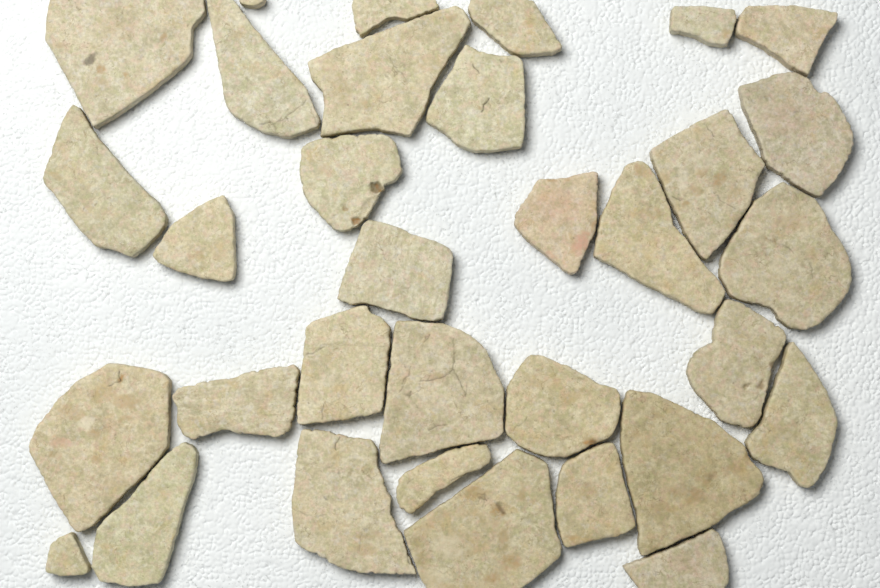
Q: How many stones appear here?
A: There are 33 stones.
